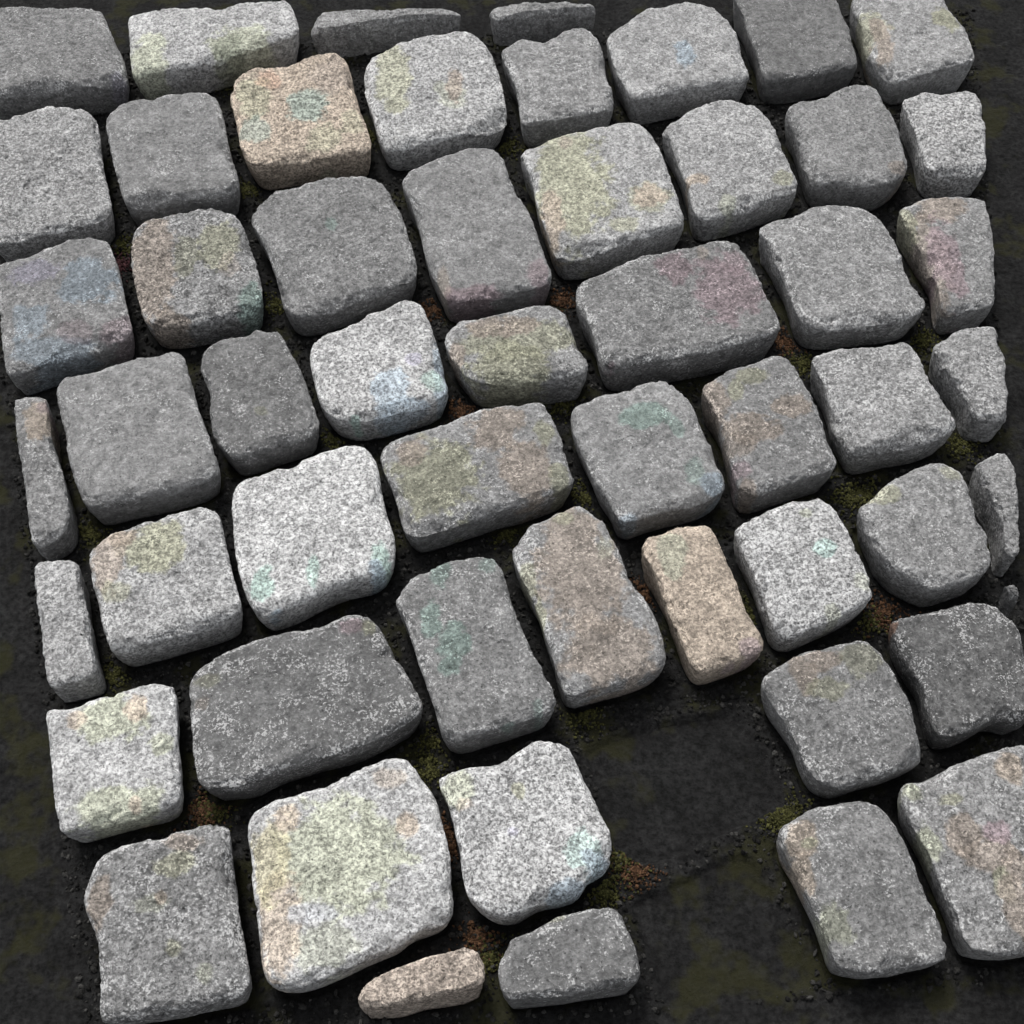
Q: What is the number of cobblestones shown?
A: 54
